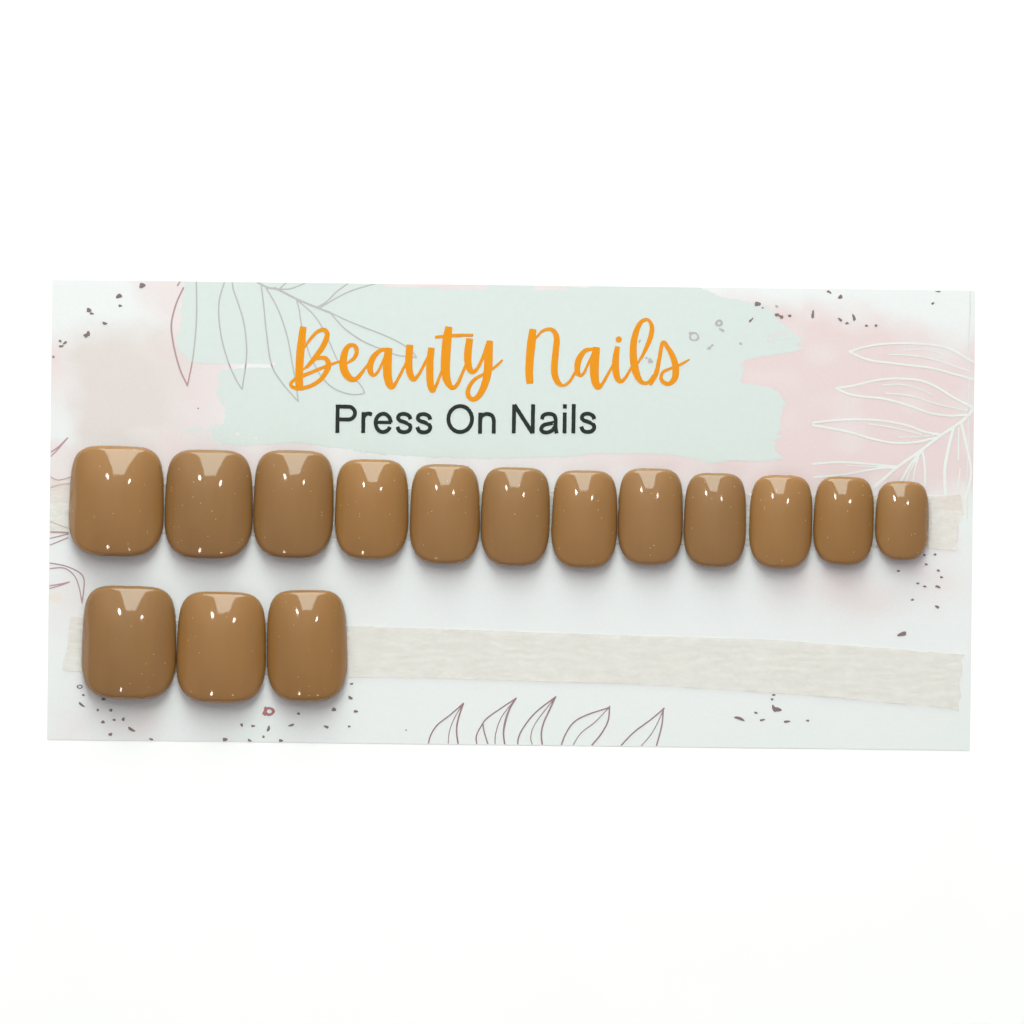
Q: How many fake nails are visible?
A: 15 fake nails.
